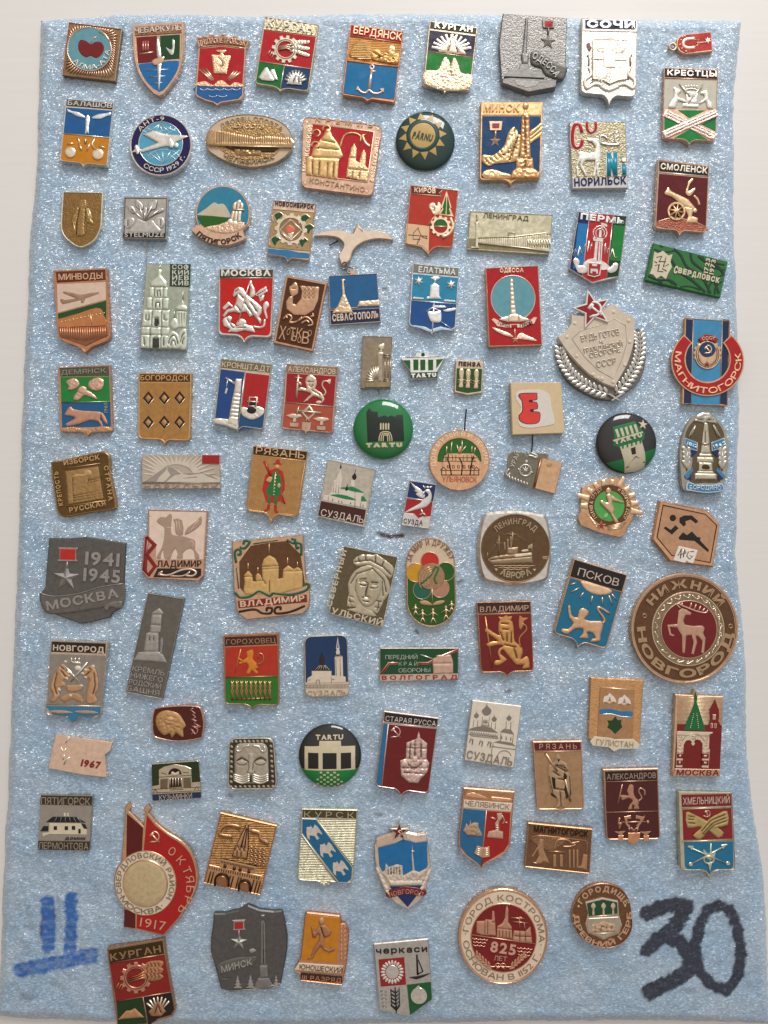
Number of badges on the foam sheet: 94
